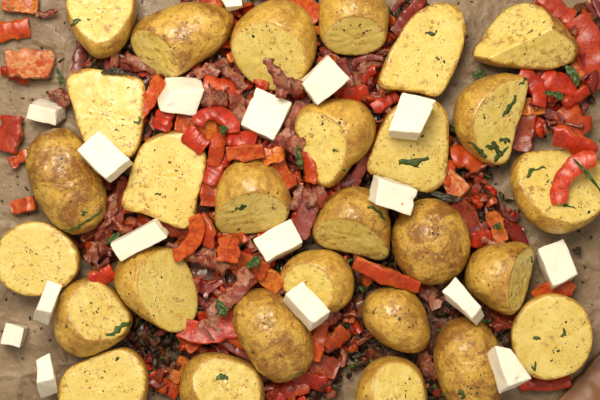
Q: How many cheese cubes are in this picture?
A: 17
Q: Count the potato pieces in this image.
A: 28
